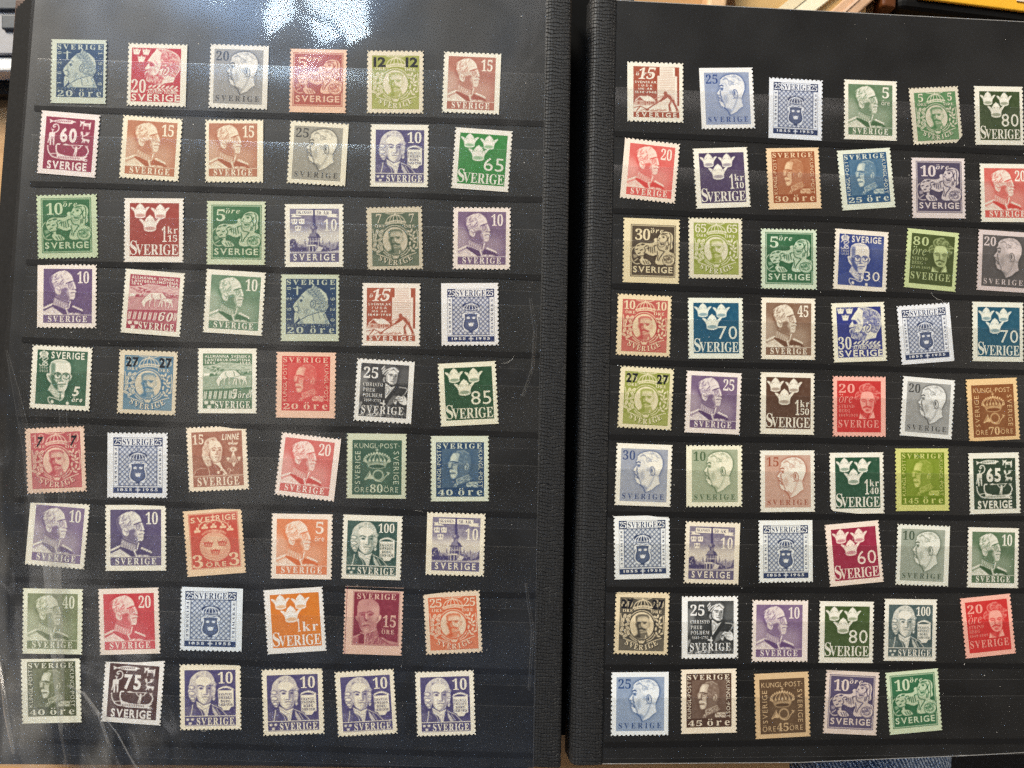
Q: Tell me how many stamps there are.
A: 107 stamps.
